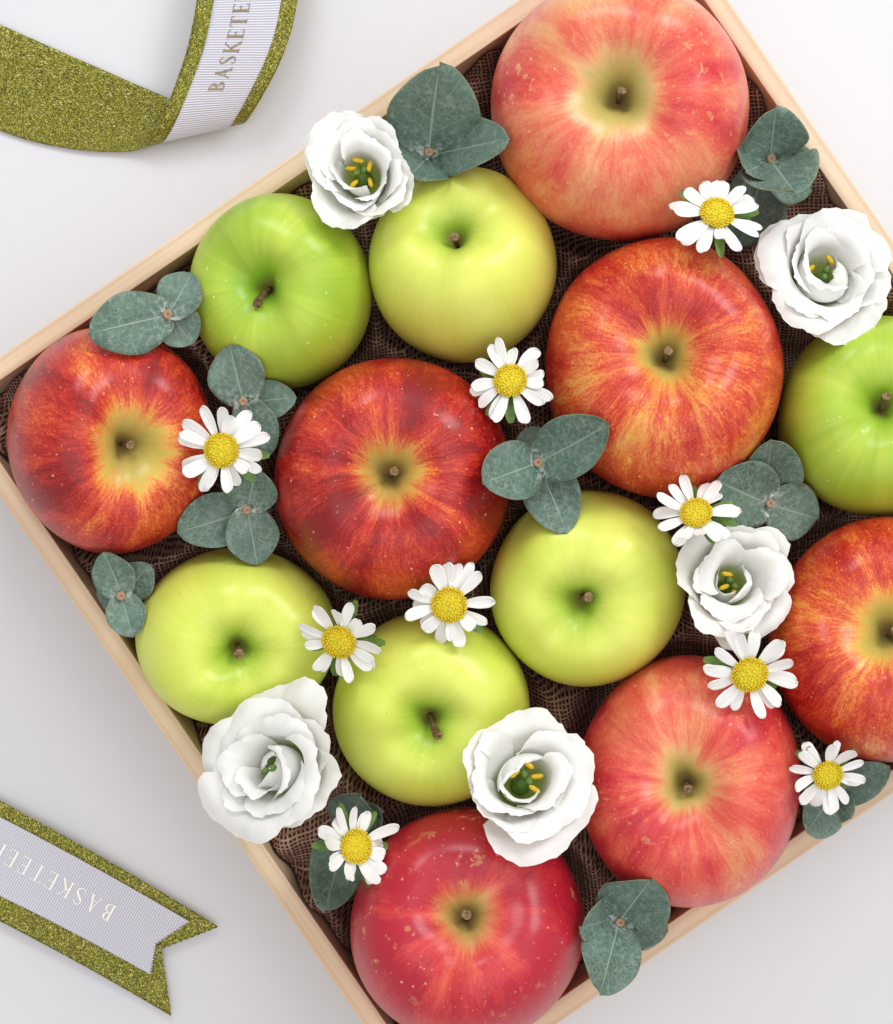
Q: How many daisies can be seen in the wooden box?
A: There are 9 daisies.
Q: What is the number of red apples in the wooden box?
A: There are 7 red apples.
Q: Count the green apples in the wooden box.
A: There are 6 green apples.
